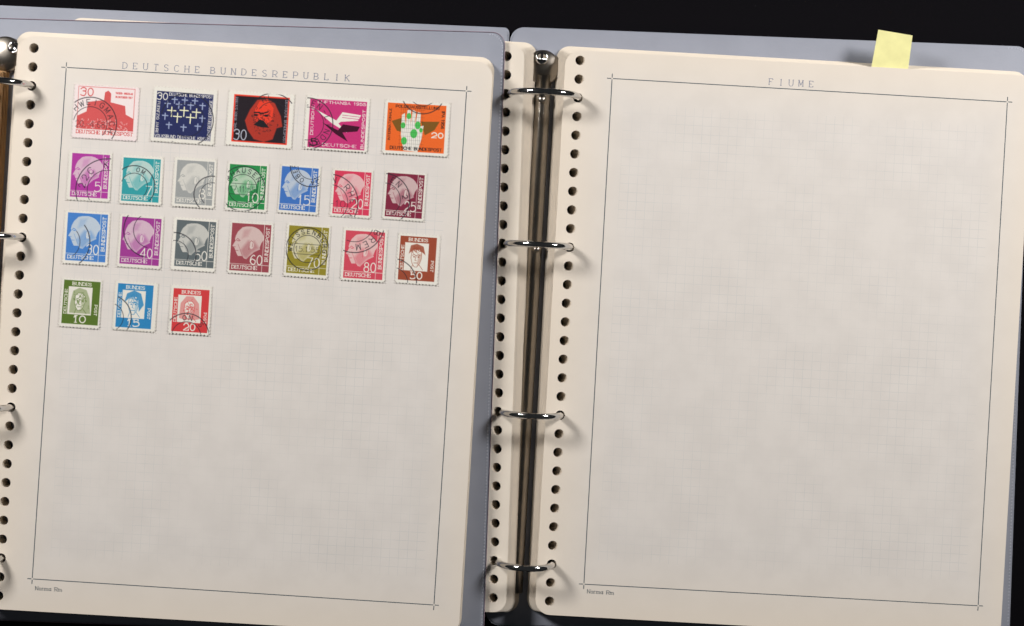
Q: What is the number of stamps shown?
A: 22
